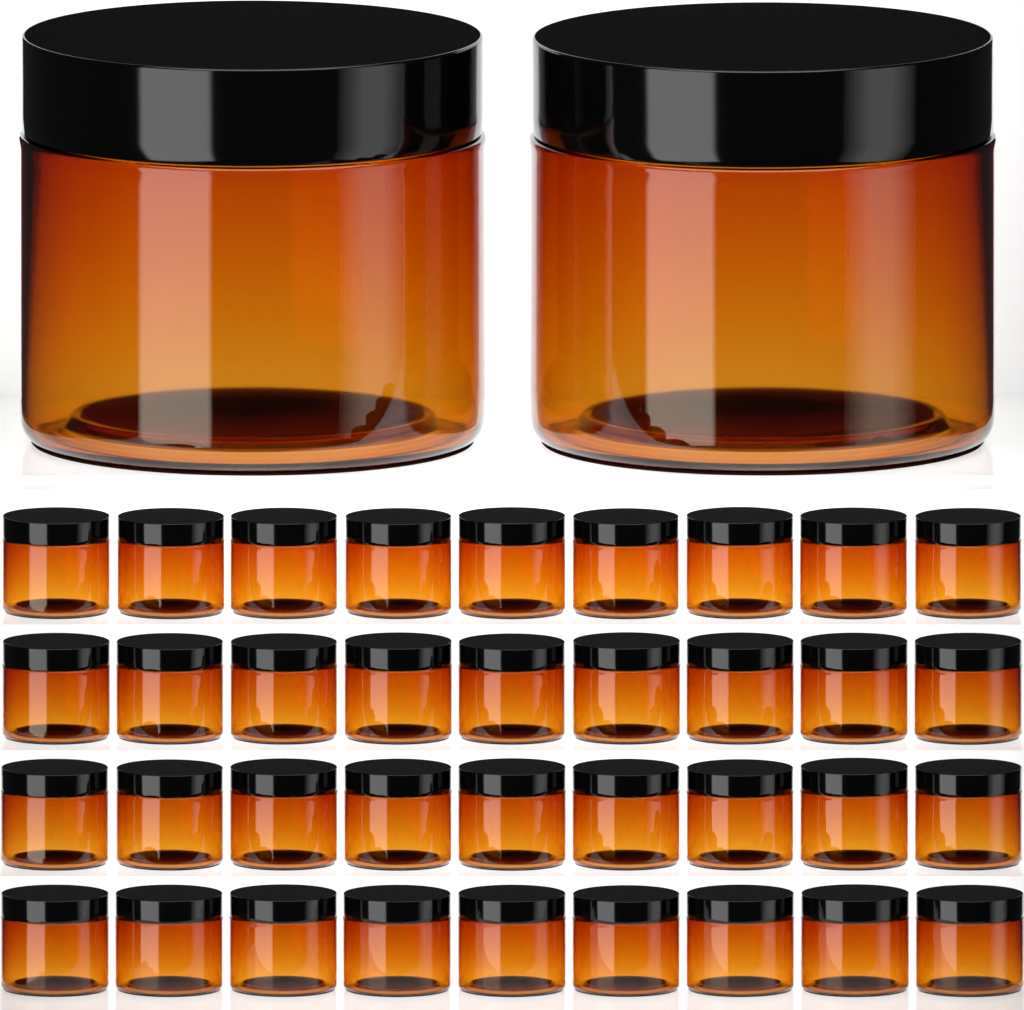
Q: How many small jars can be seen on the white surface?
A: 36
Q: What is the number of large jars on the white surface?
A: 2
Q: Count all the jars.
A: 38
